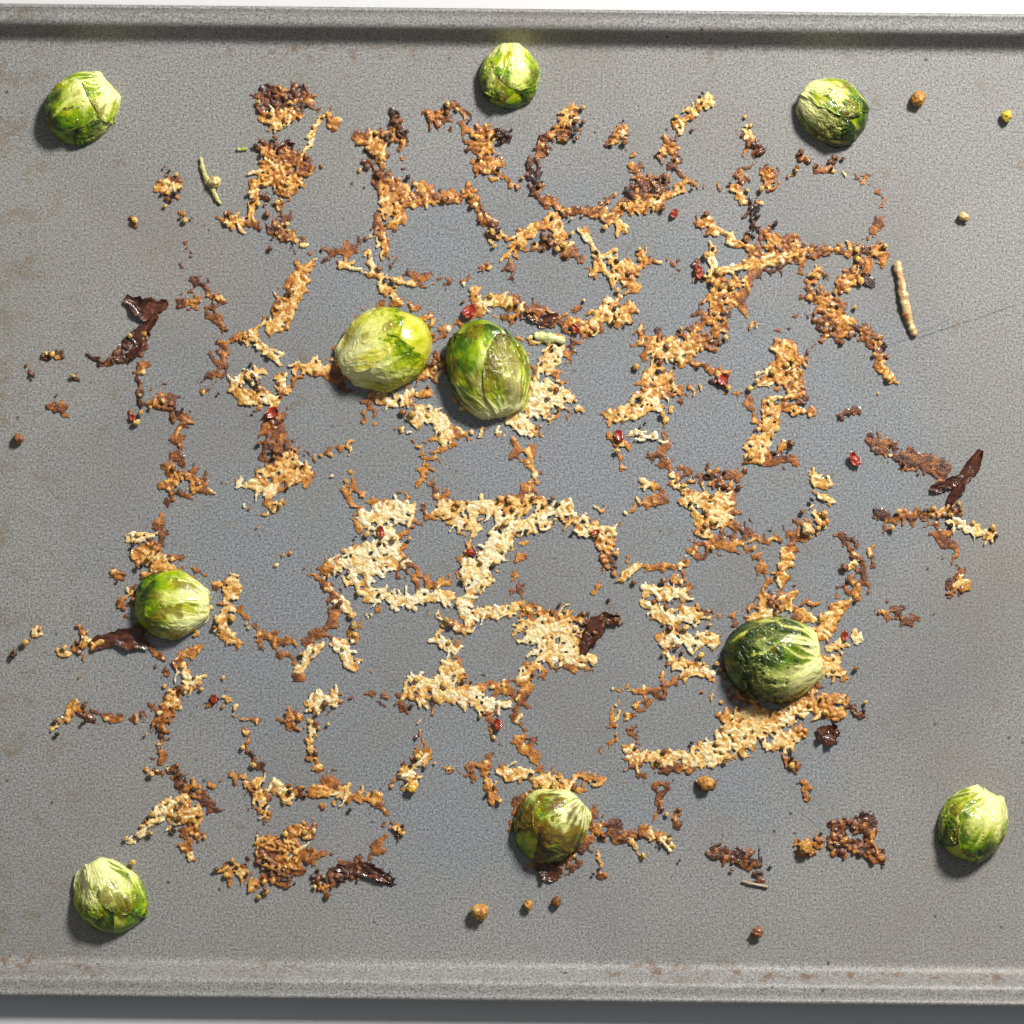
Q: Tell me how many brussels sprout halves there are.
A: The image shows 10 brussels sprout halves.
